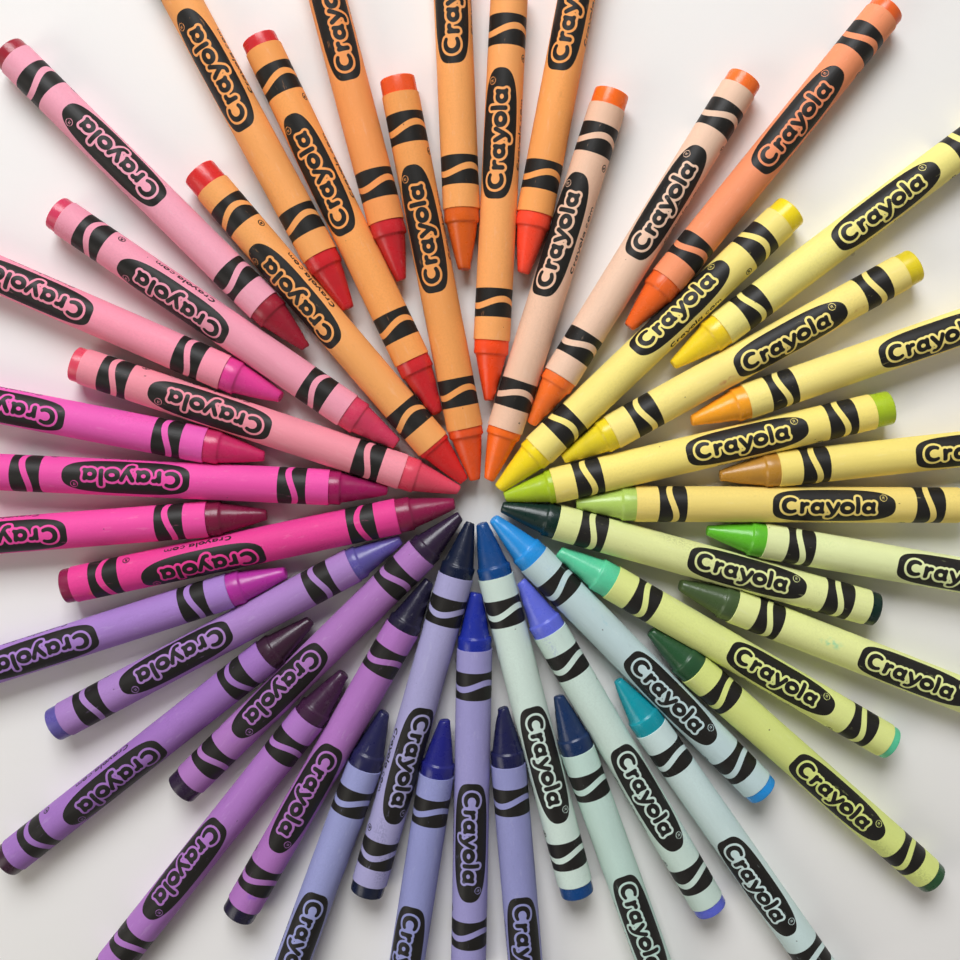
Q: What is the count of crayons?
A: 47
